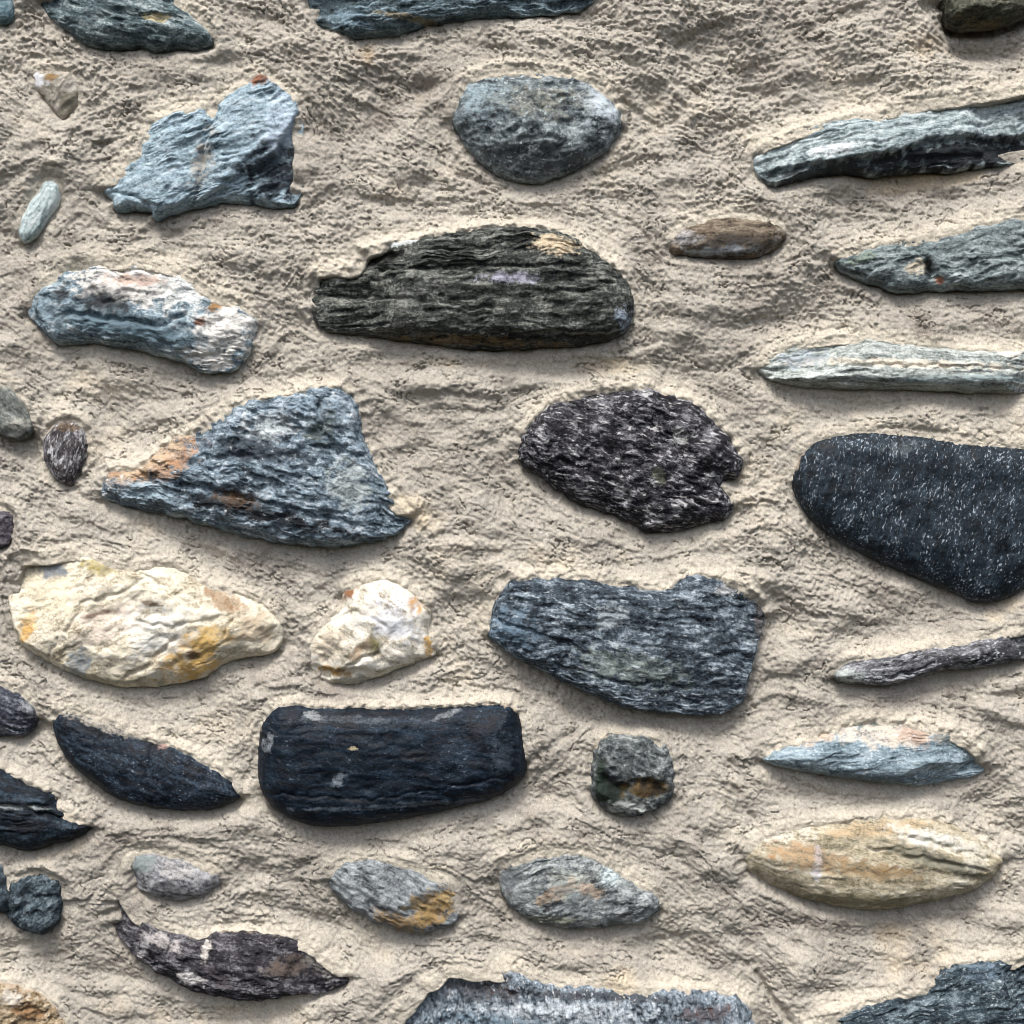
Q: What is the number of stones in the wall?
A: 39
